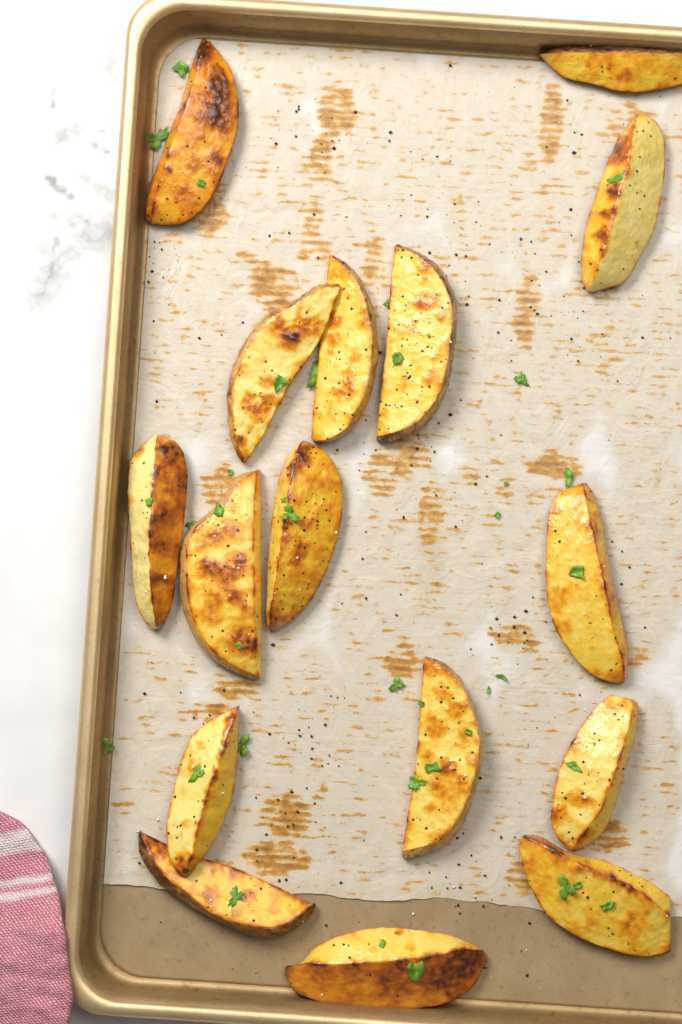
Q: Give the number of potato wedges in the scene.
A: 16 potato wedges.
